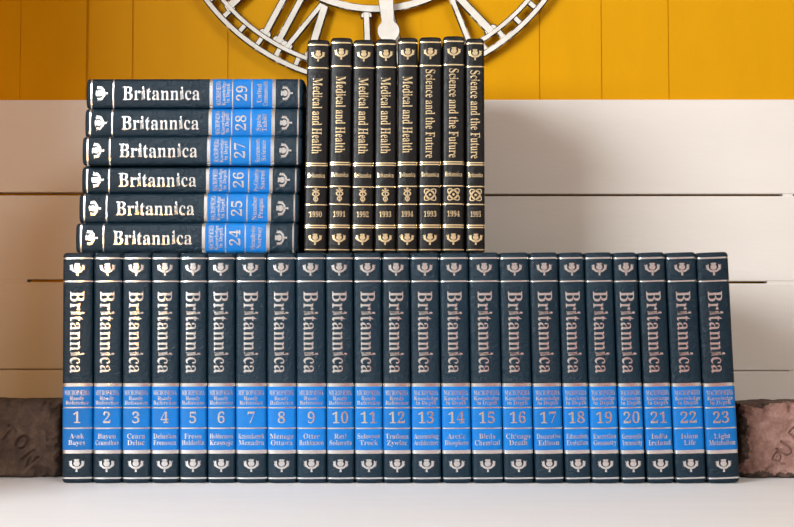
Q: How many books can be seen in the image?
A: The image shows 37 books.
